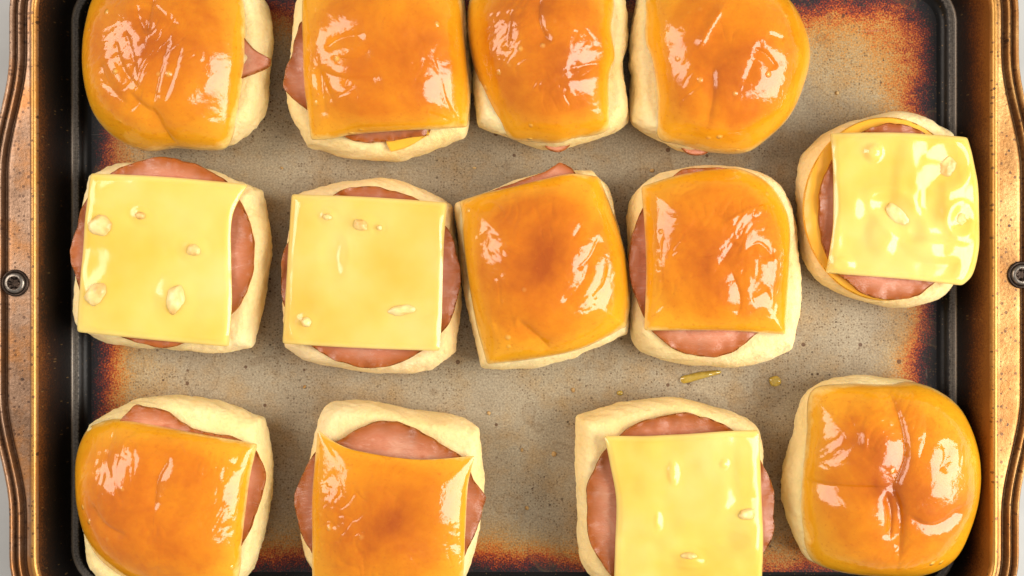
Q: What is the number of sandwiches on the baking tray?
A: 13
